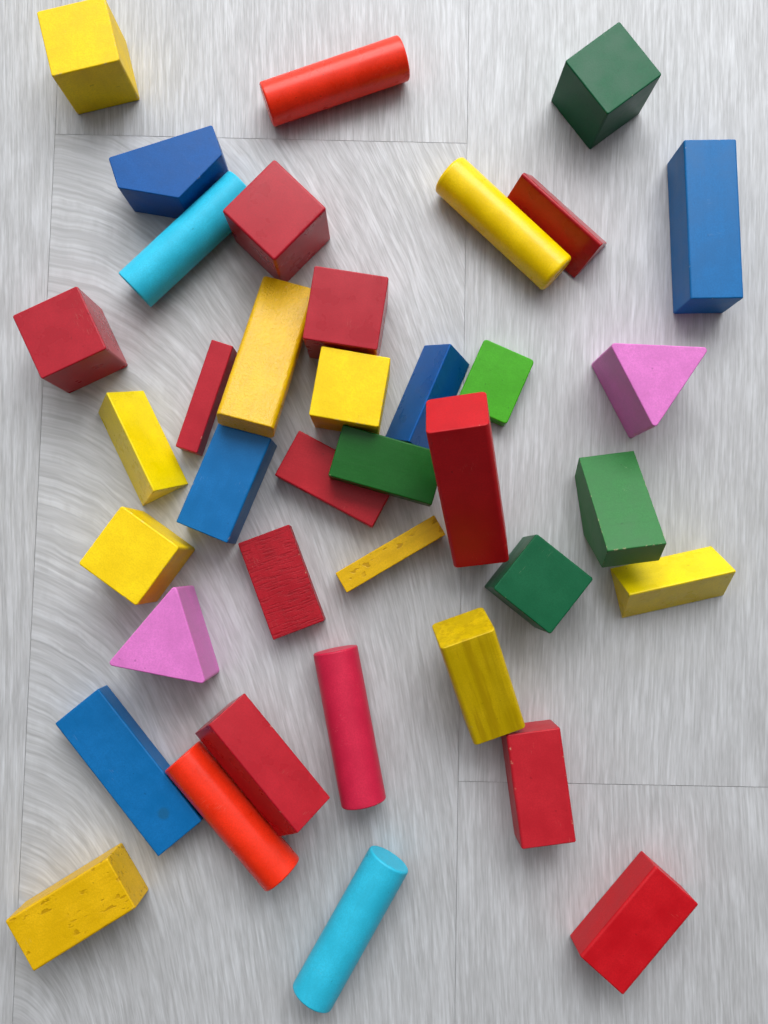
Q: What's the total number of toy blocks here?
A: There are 38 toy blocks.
